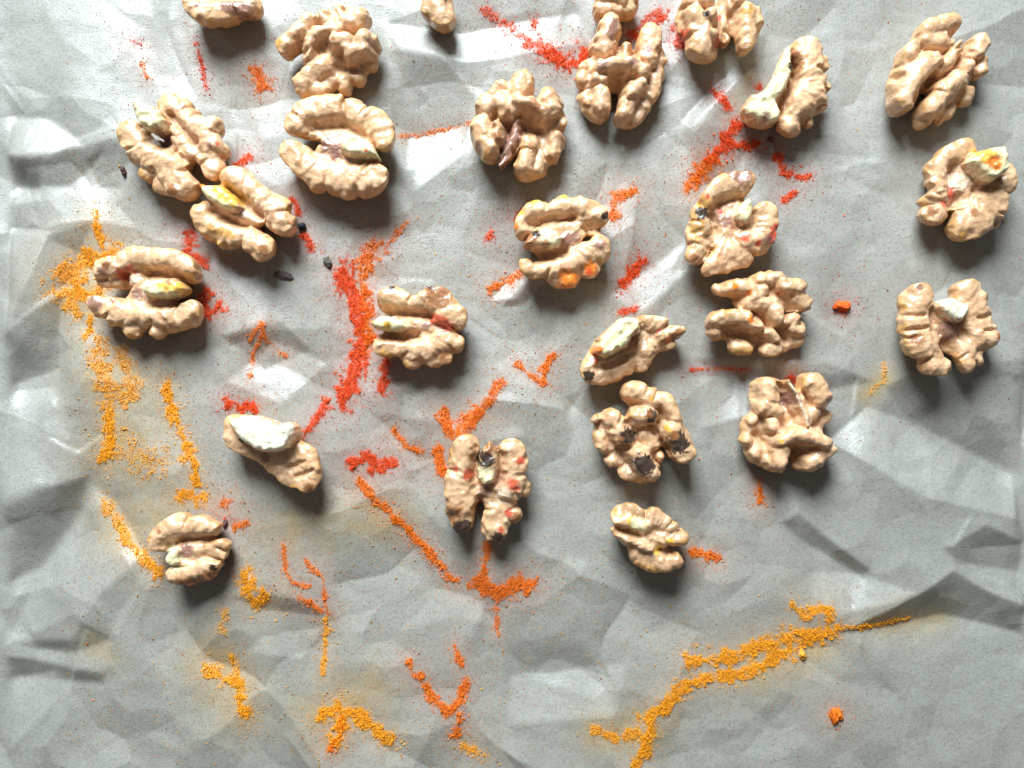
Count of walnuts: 26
